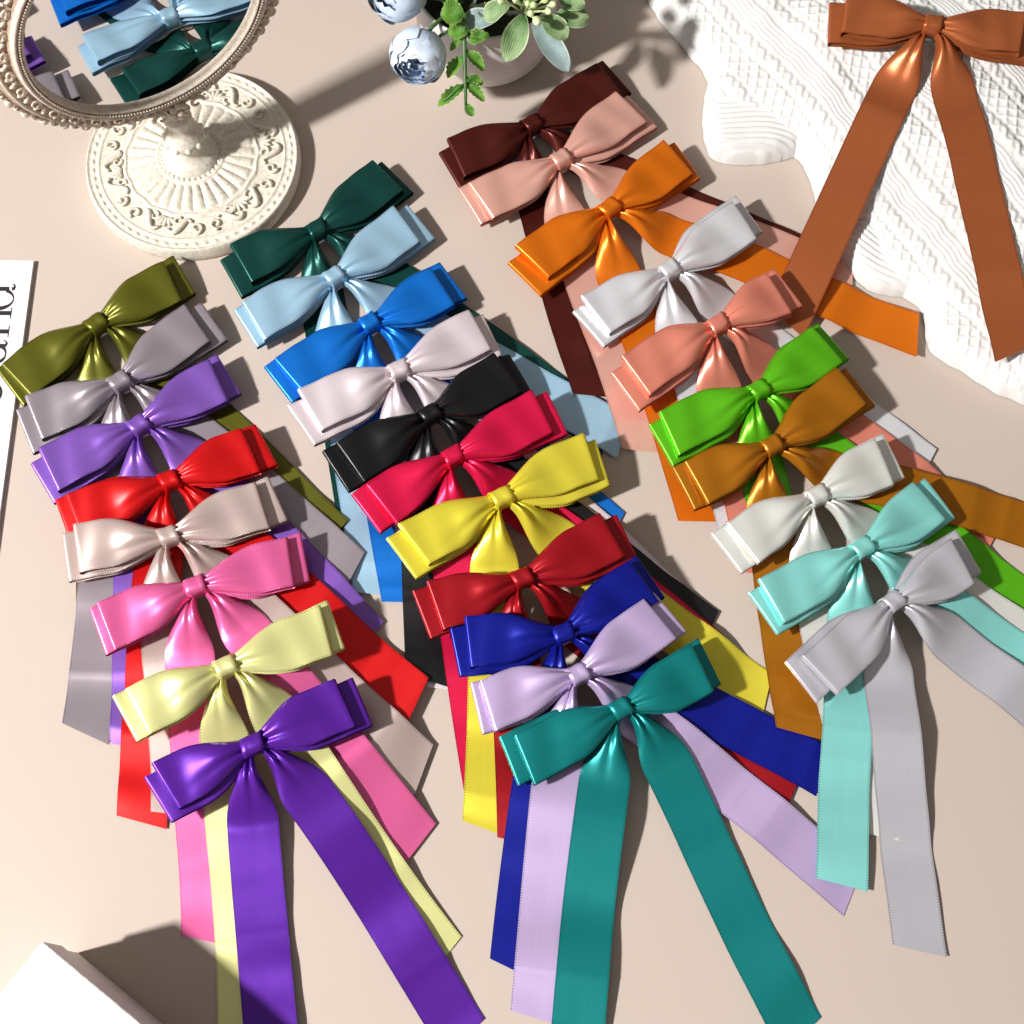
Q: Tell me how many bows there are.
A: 30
